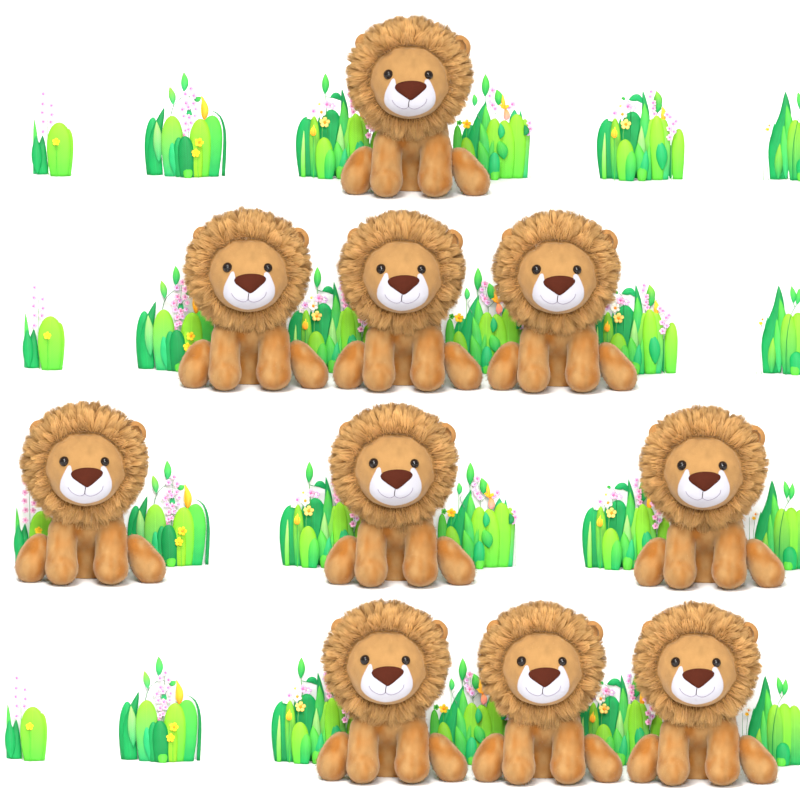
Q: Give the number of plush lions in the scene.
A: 10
